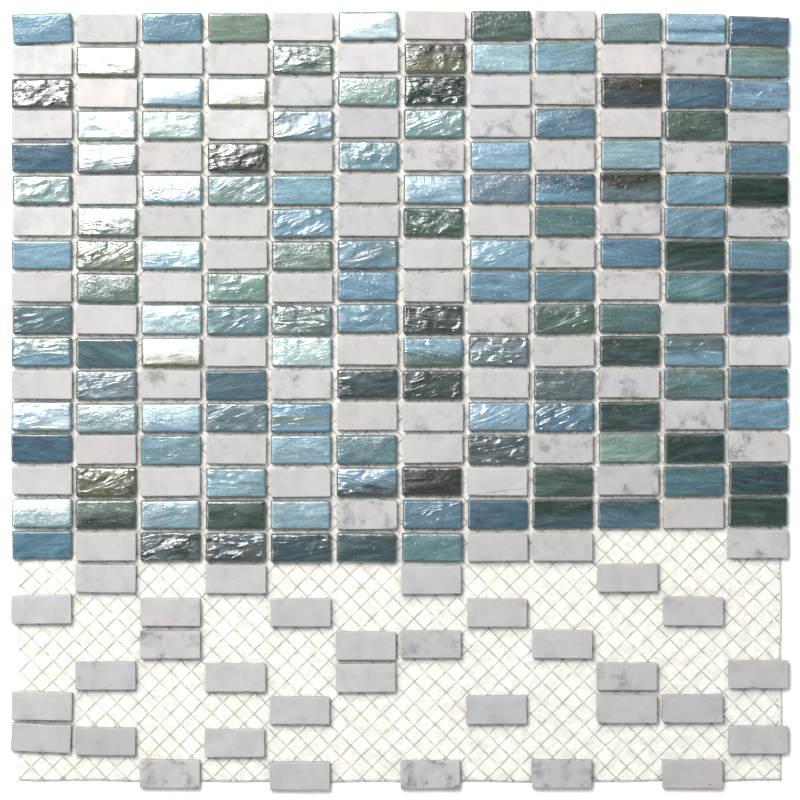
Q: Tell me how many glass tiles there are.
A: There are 129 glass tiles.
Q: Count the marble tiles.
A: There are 105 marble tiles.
